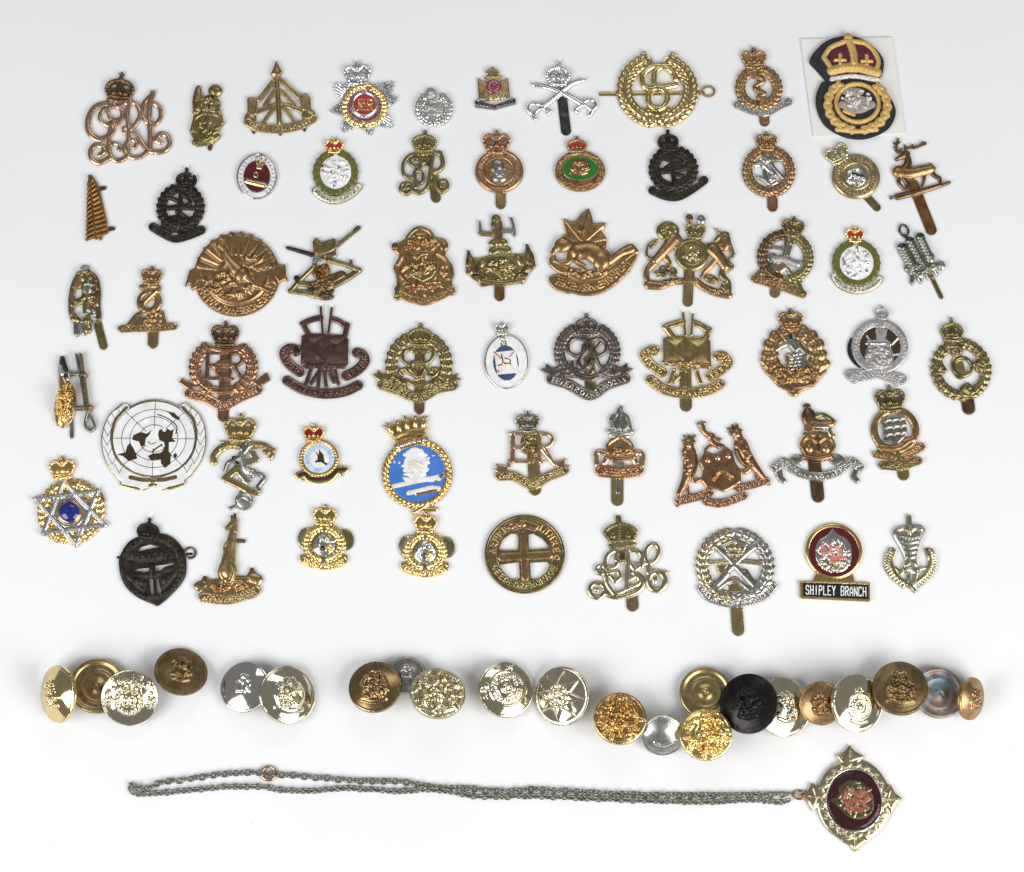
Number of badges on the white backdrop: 61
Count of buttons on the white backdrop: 22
